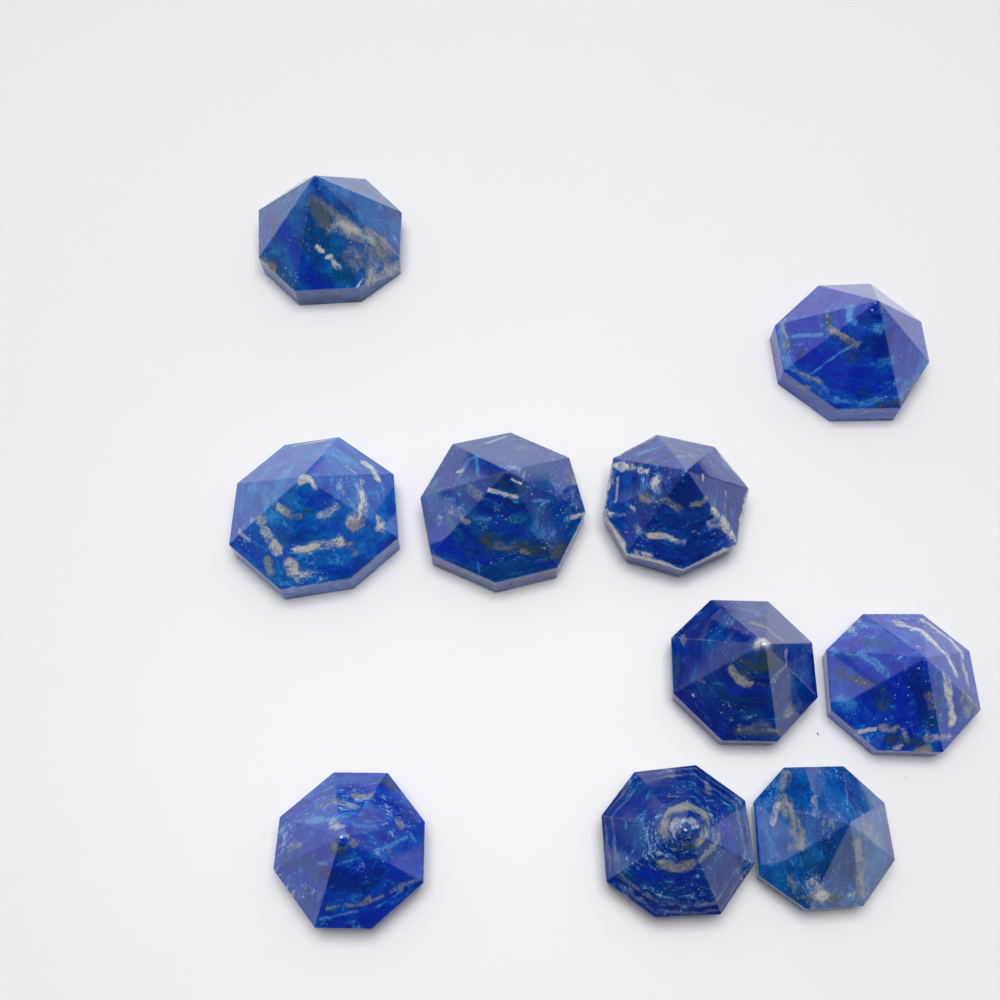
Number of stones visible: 10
